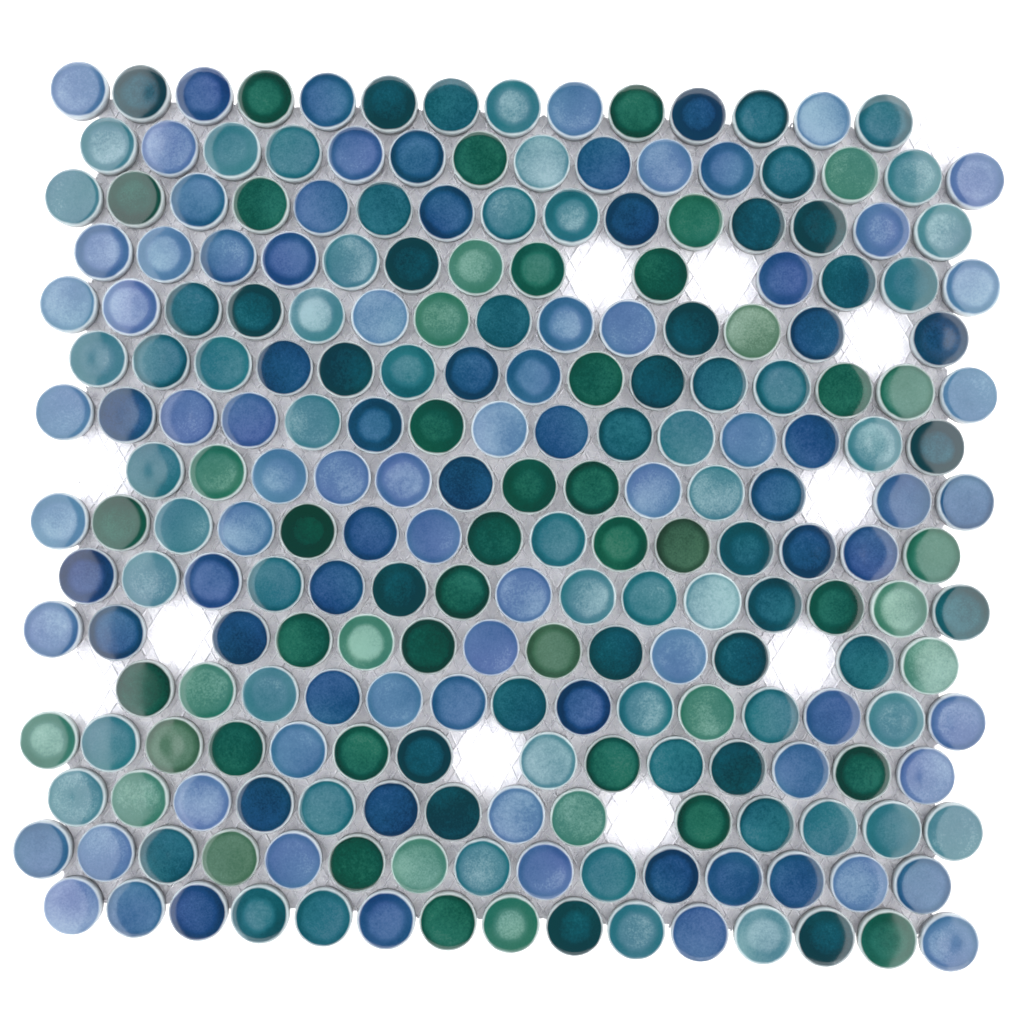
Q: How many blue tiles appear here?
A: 95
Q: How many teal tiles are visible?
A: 83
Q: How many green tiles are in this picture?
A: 51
